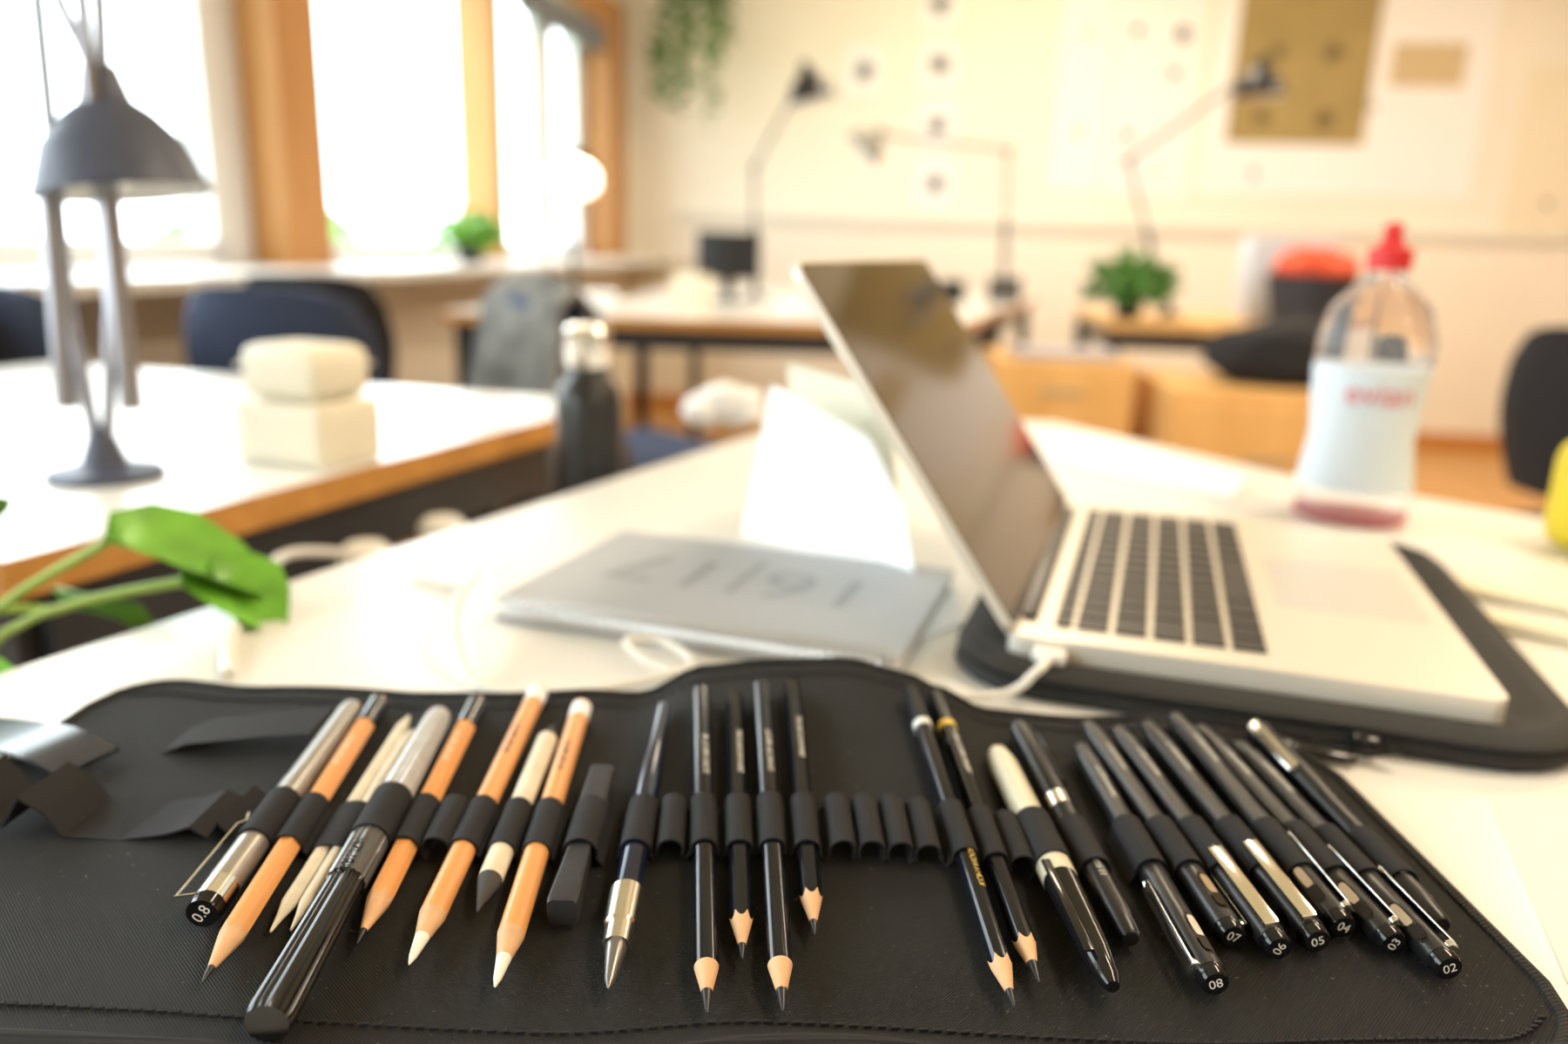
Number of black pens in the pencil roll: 9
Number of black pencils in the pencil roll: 6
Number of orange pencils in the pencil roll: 4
